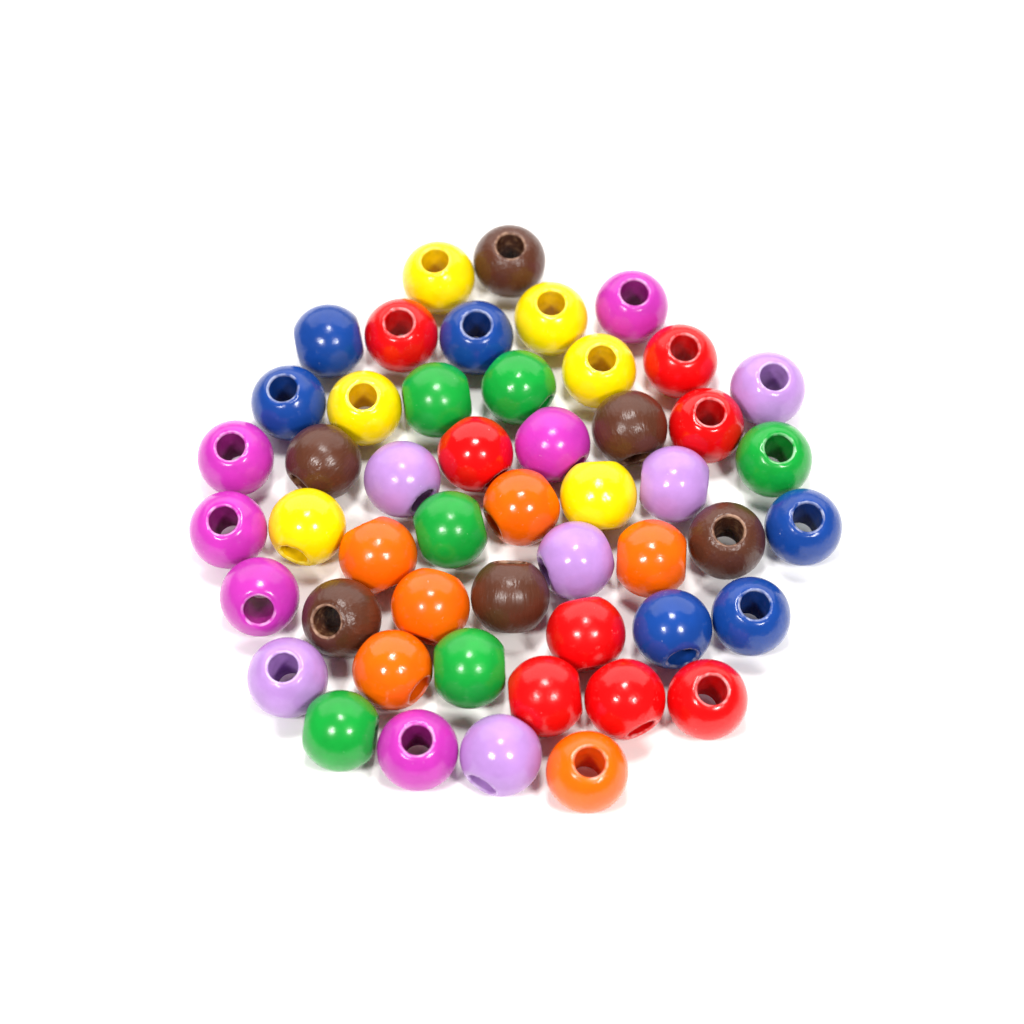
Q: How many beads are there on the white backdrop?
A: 50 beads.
